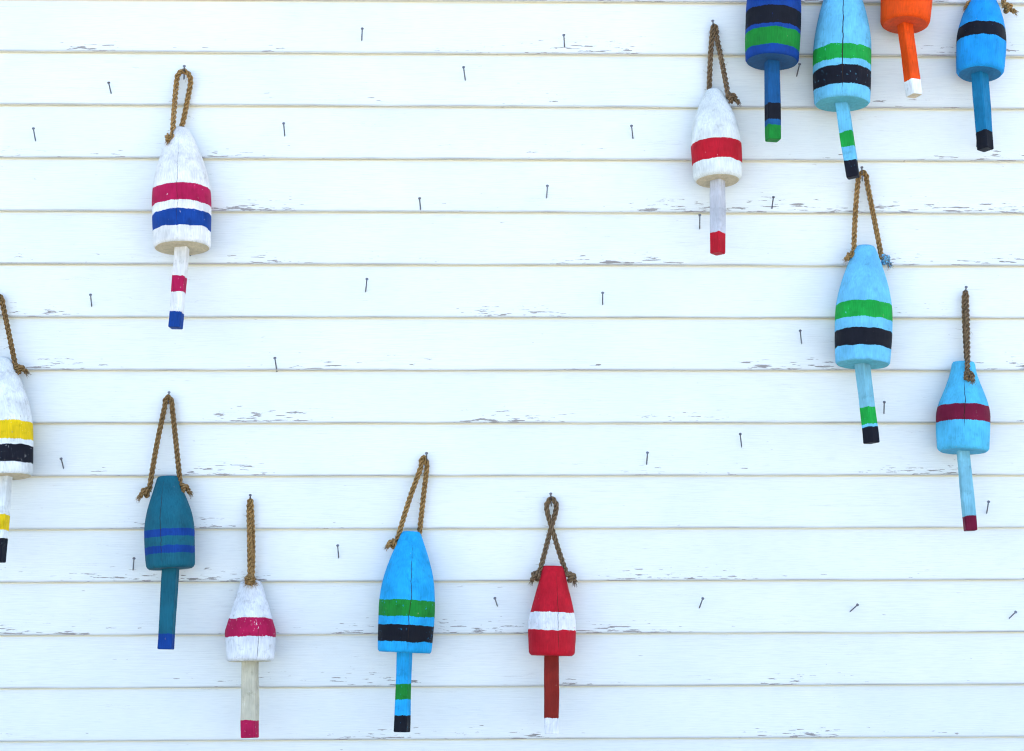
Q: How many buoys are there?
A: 13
